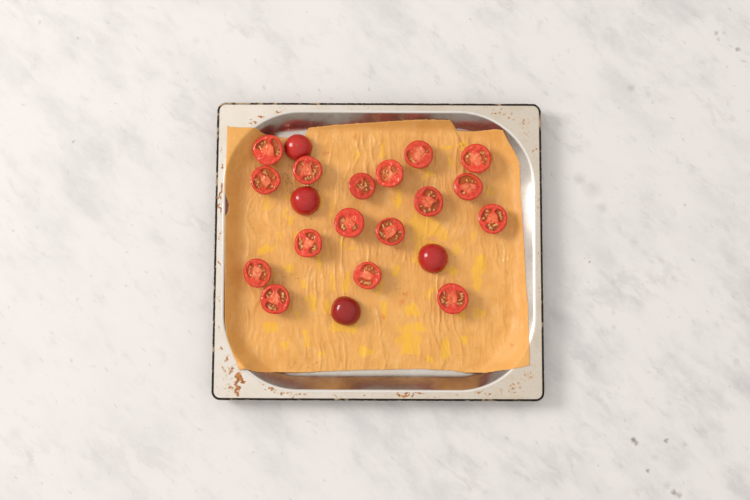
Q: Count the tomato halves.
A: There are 21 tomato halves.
